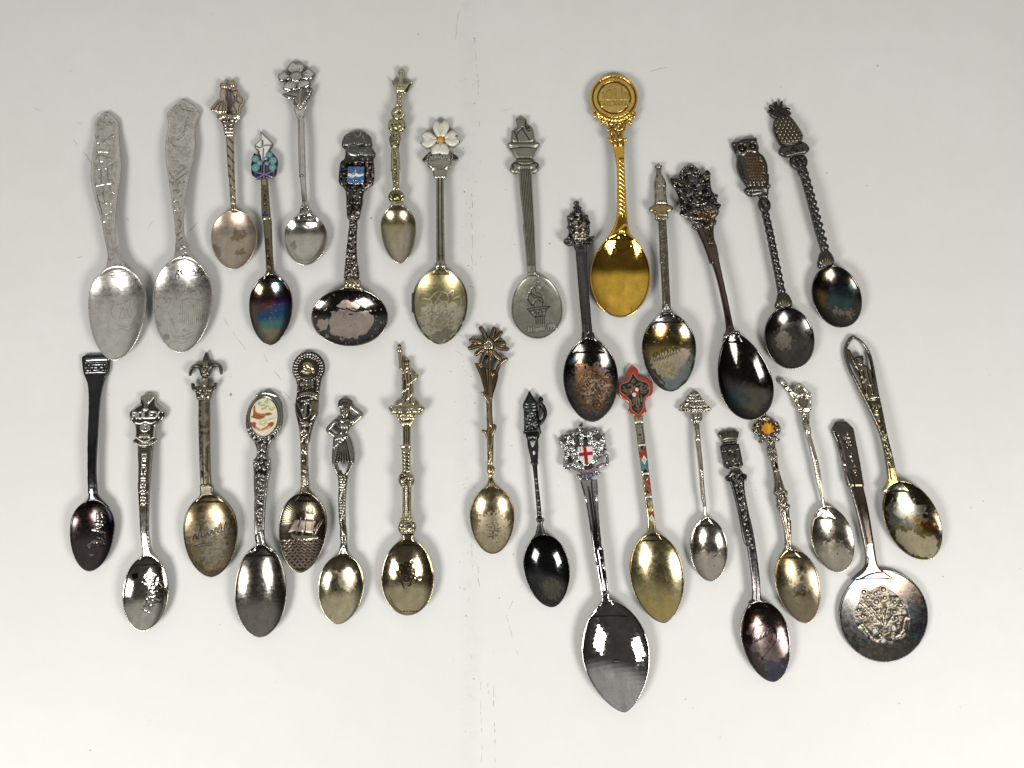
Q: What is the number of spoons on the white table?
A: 32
